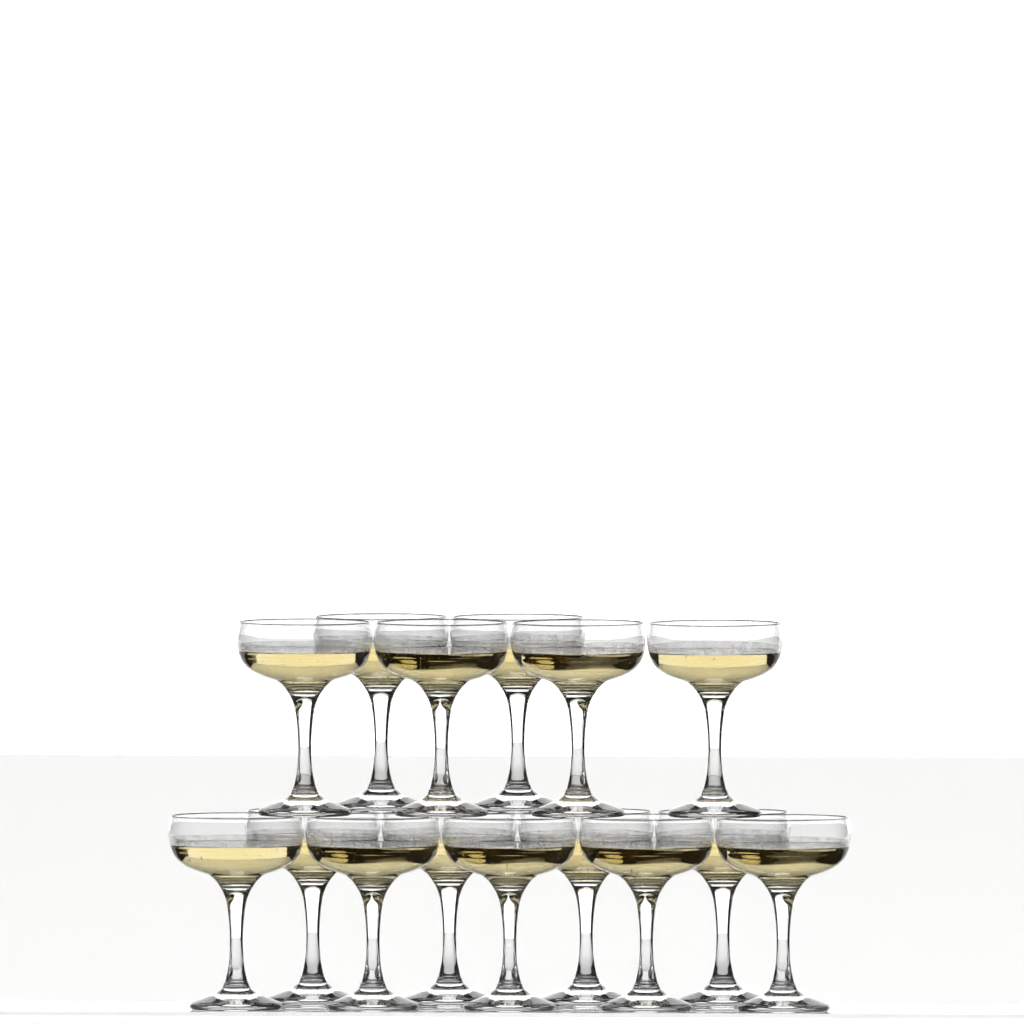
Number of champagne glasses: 15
